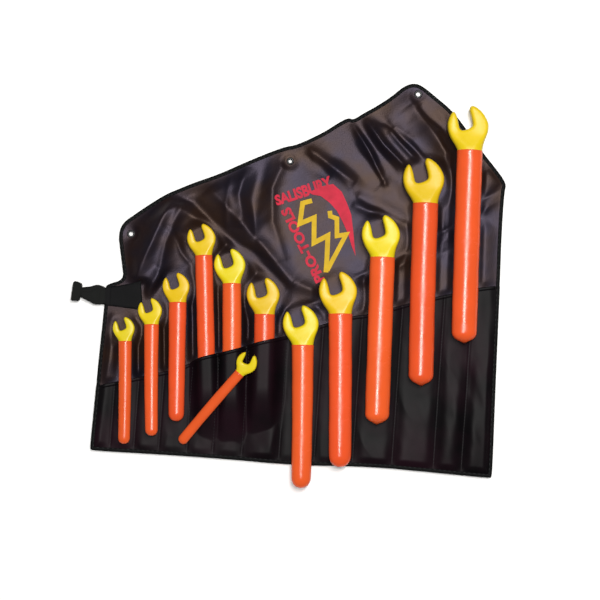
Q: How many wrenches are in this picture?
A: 12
